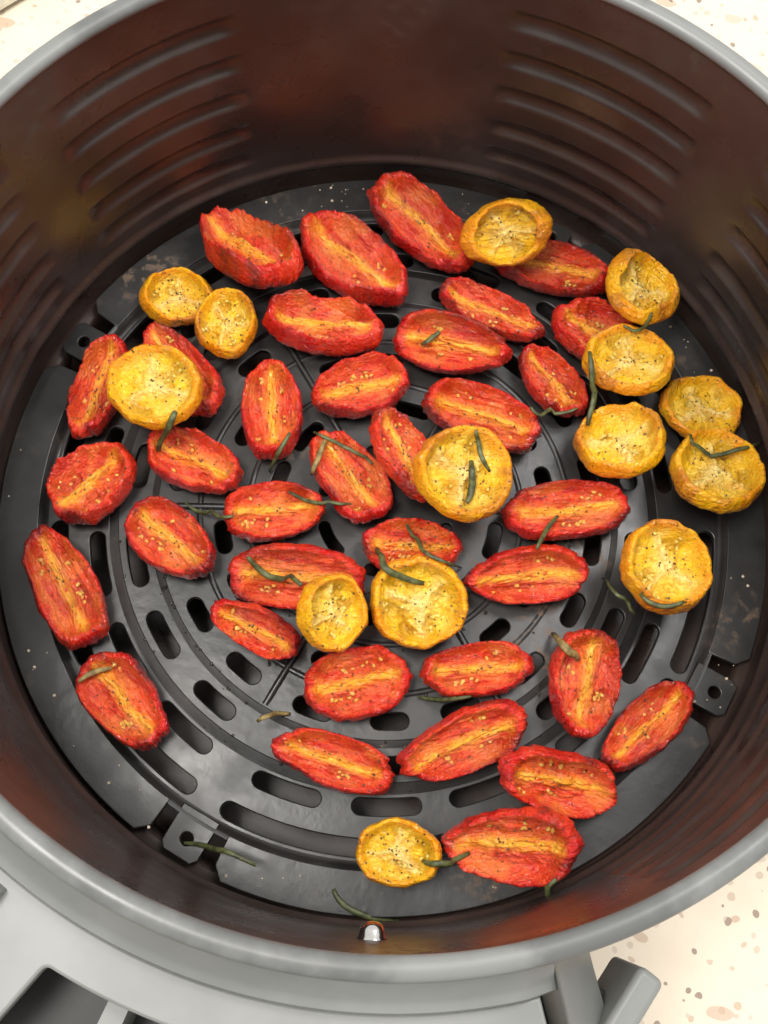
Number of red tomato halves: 35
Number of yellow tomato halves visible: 14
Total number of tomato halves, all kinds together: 49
